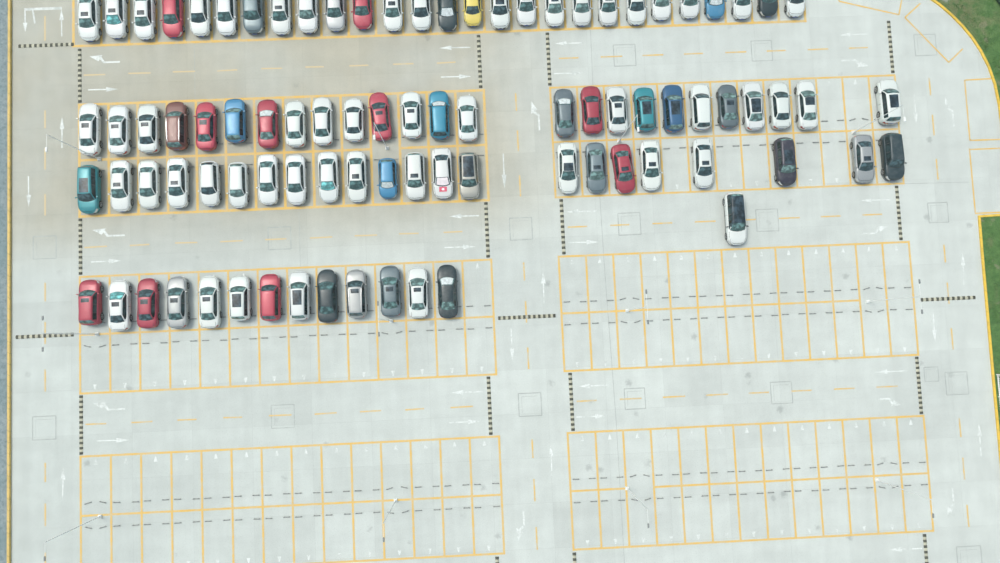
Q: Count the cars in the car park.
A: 88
